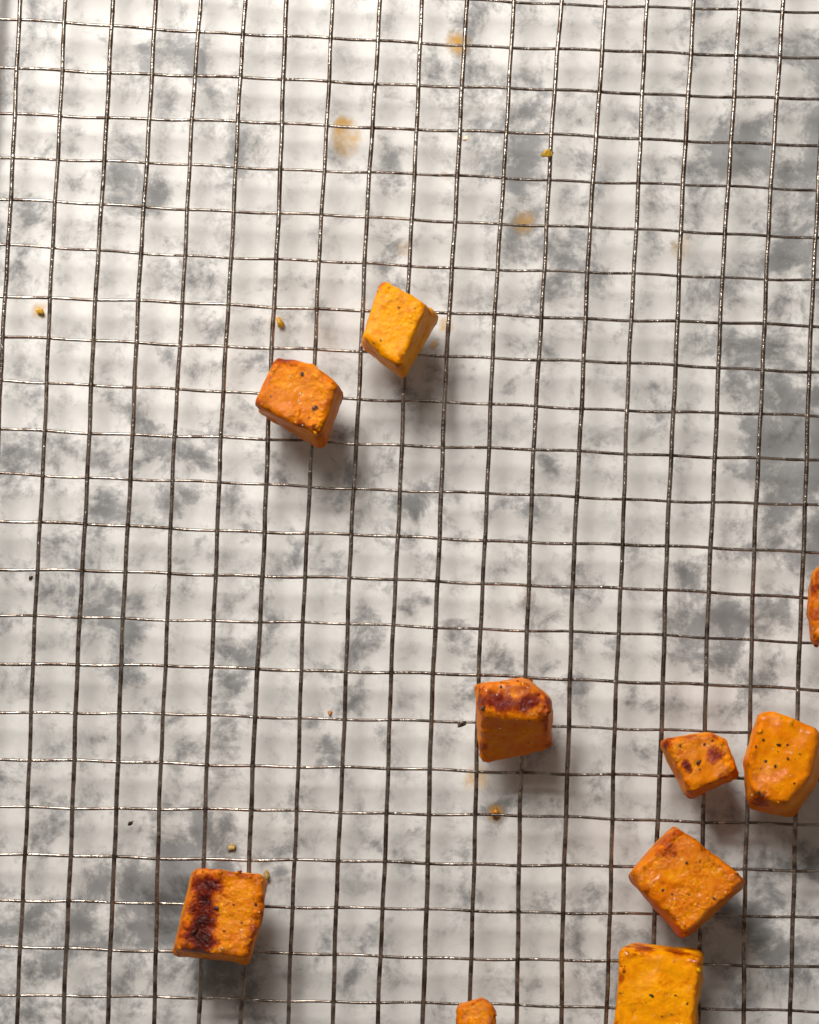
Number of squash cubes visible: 10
